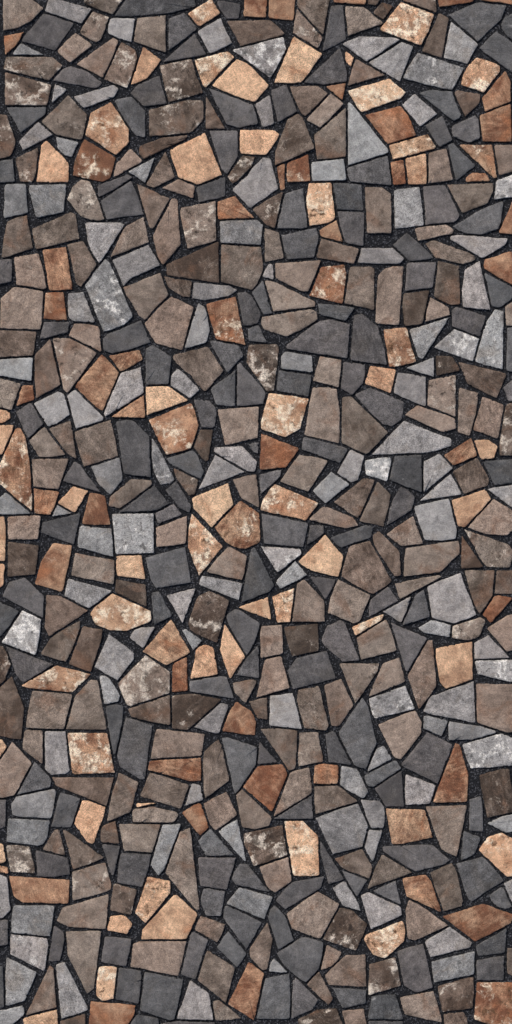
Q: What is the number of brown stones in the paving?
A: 193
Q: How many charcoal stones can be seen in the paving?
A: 137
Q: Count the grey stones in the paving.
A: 110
